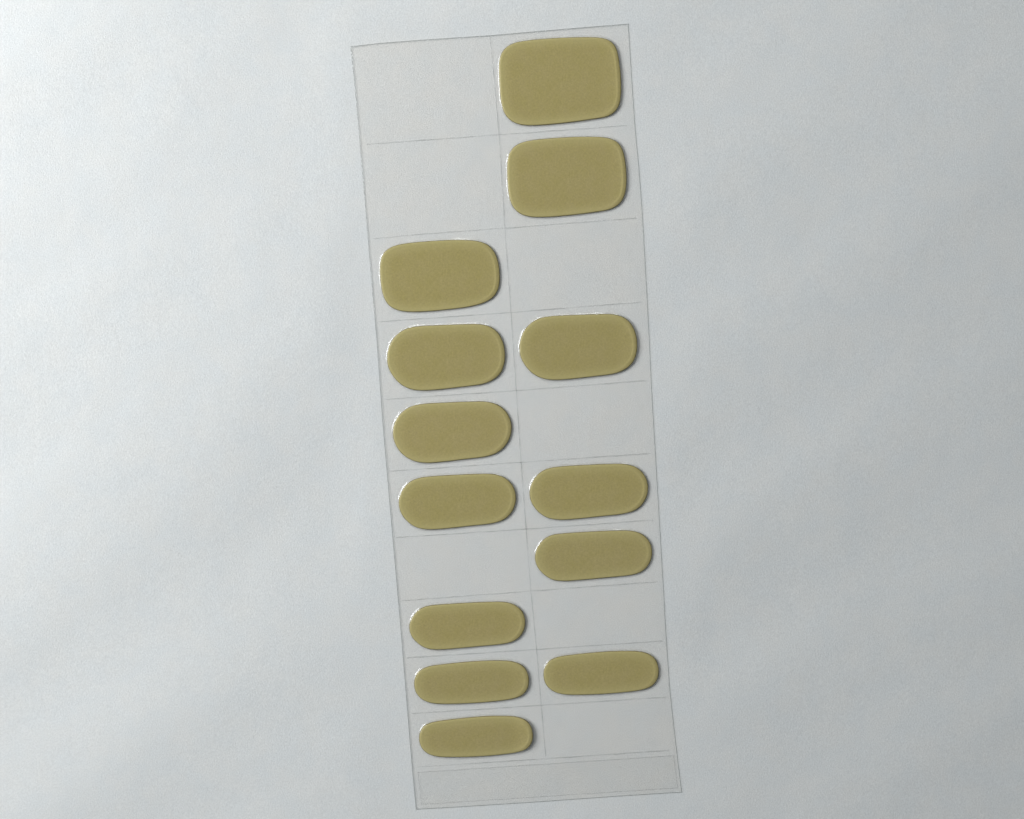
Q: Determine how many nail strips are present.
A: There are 13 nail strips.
